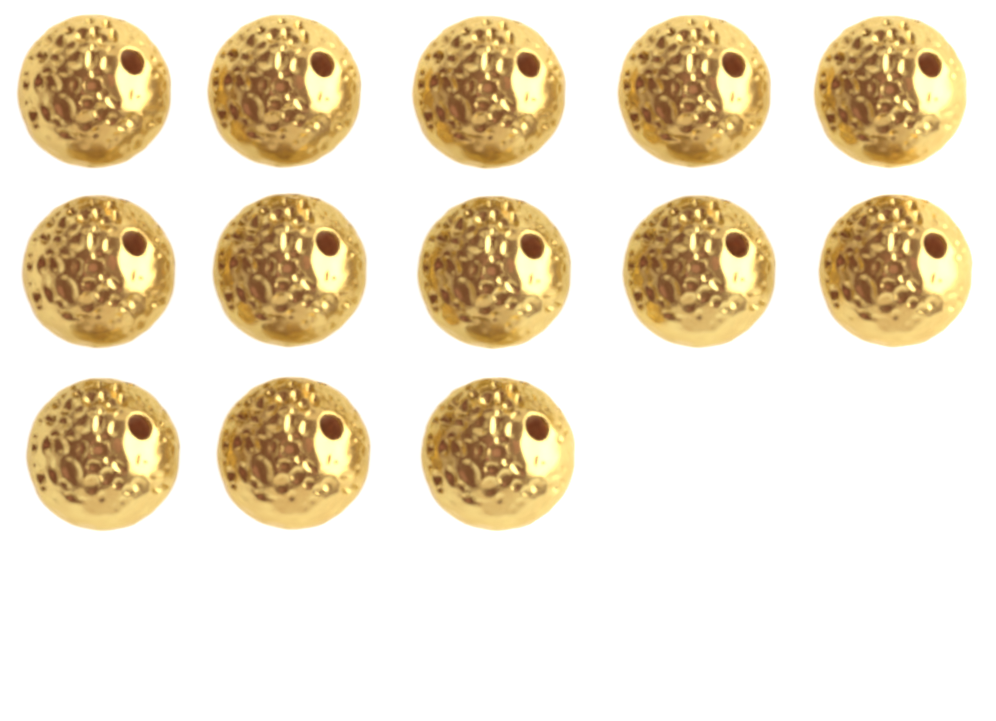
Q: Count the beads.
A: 13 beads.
